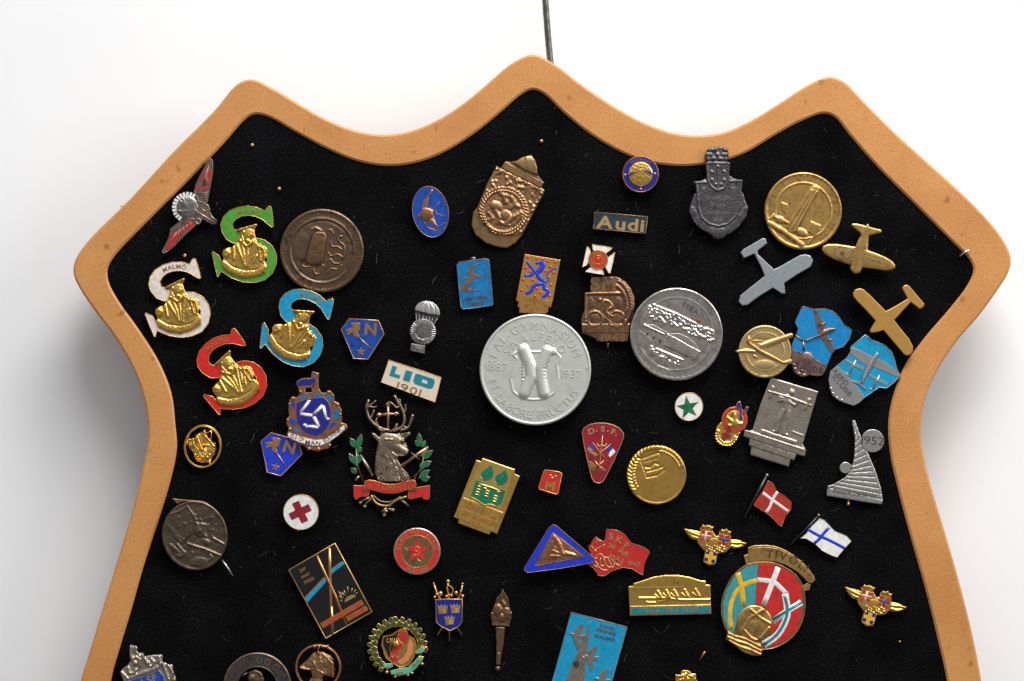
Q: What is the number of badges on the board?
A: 59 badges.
